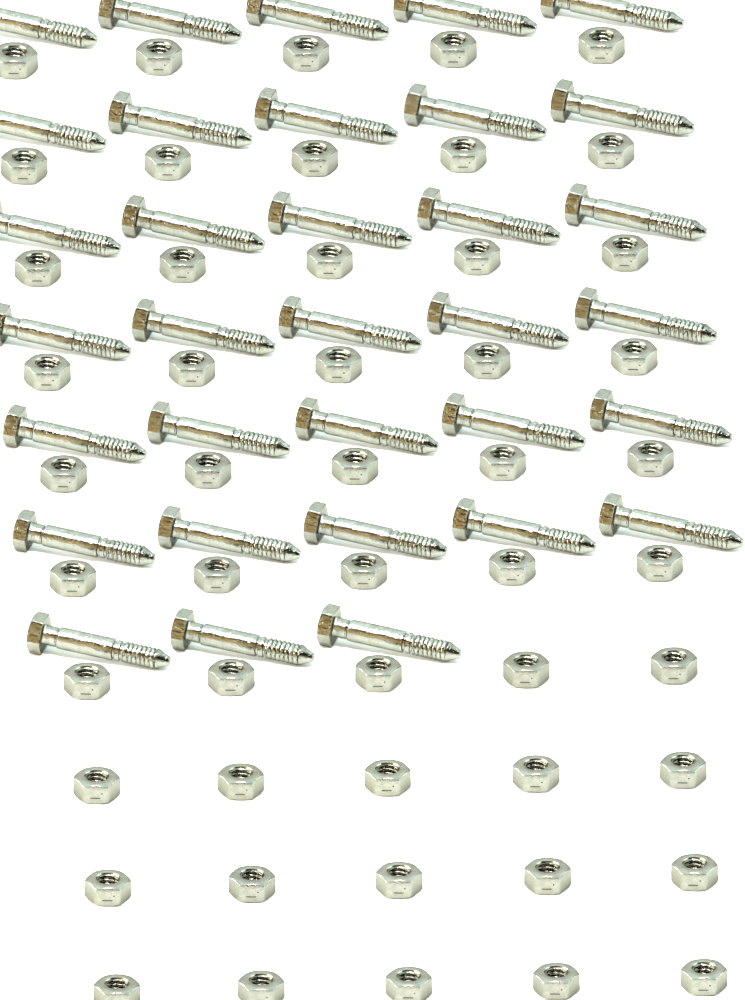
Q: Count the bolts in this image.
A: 33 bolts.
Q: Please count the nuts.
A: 50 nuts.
